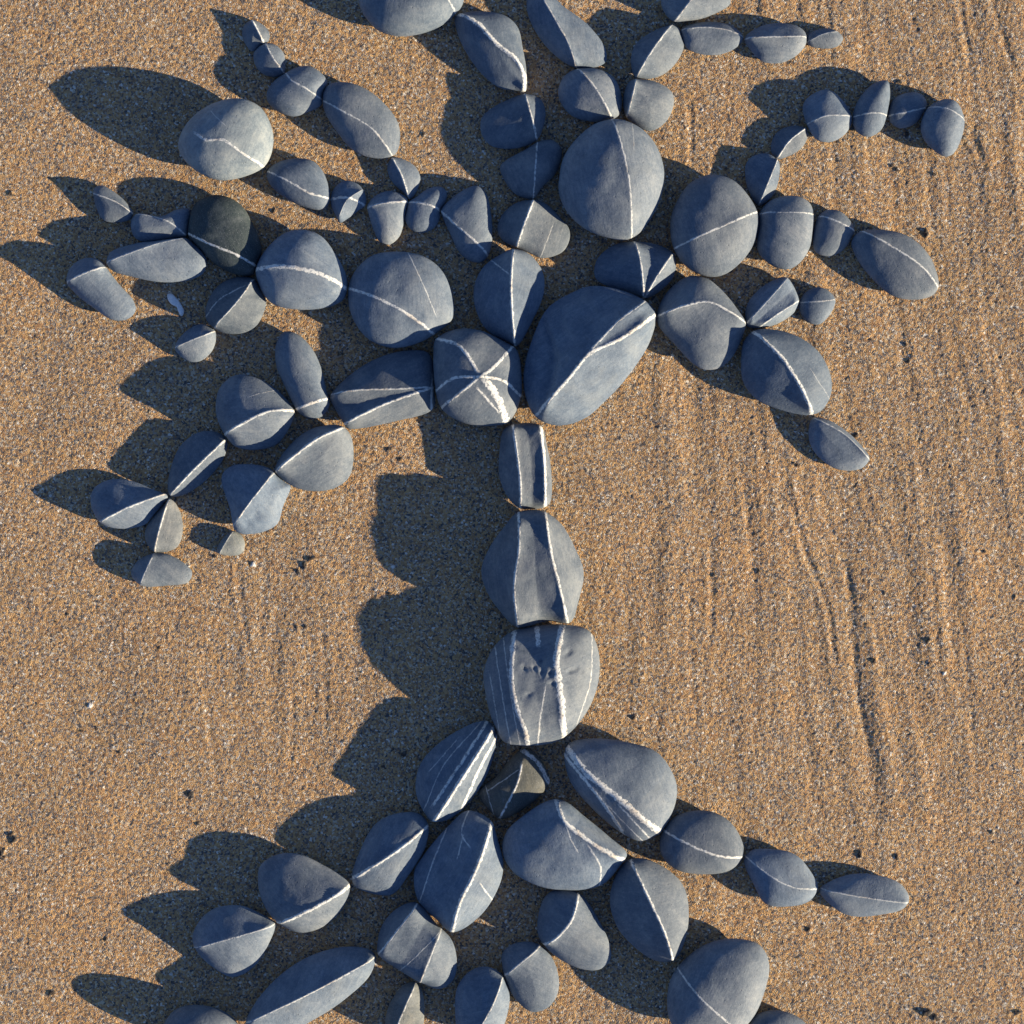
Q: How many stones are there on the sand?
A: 87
